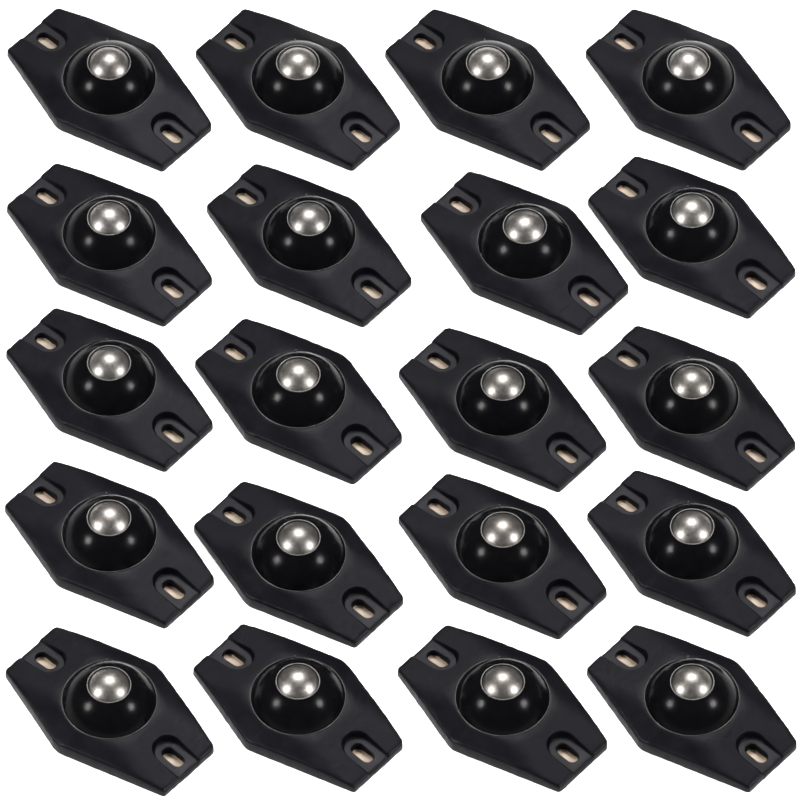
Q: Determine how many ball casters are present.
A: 20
